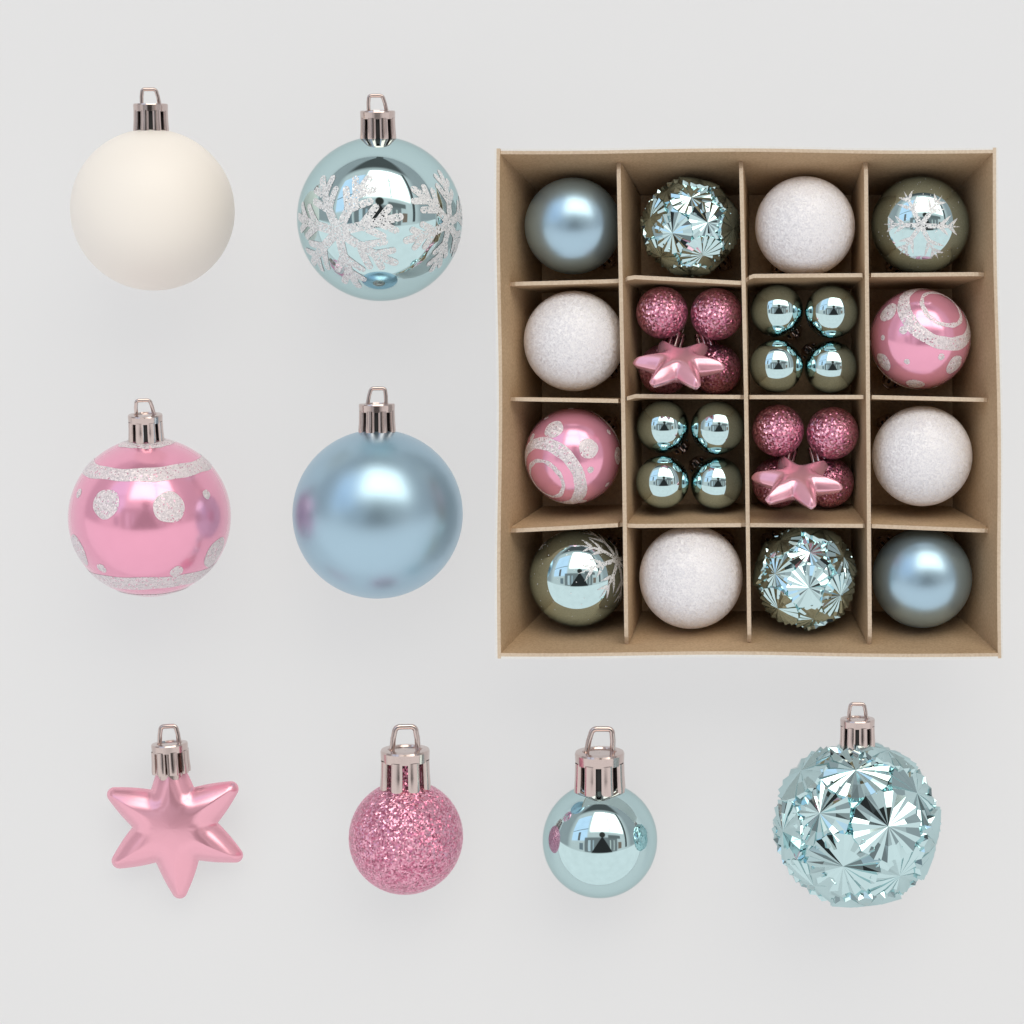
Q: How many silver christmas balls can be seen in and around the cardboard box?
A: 15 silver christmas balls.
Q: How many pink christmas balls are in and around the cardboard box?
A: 12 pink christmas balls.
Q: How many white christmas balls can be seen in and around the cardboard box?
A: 5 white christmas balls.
